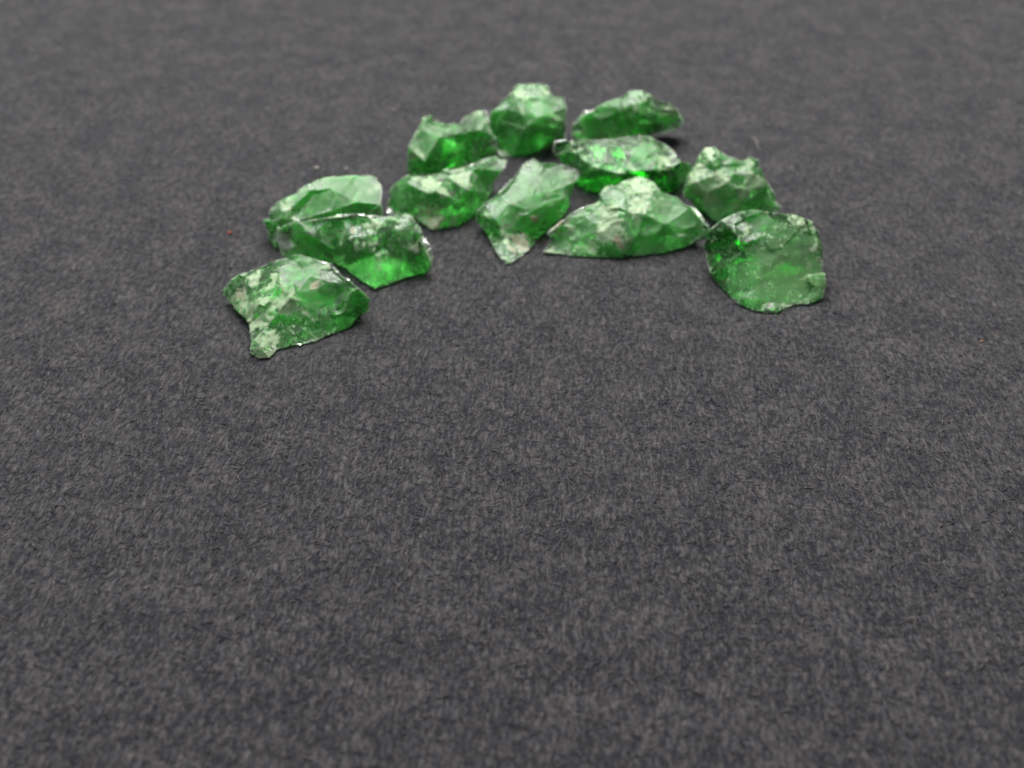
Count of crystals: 12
